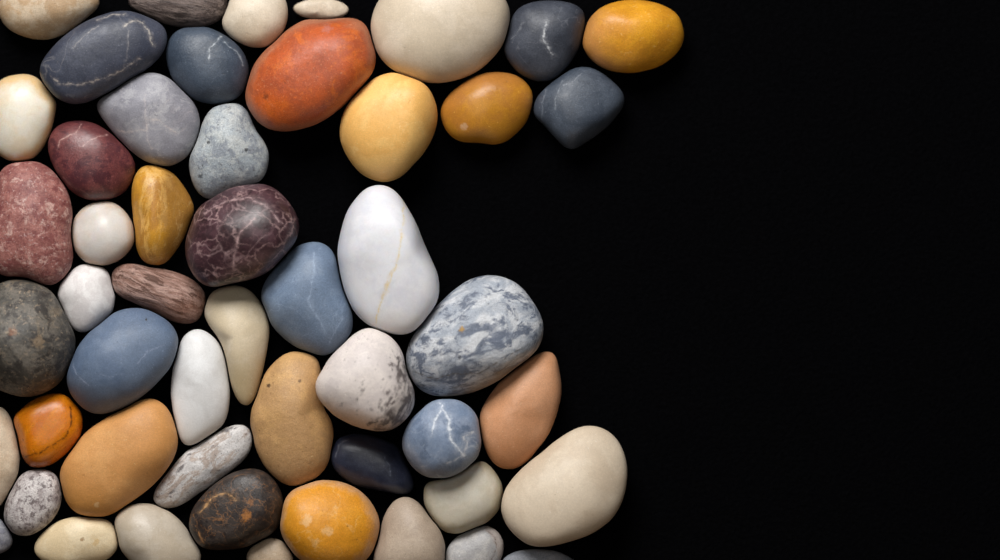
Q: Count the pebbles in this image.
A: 51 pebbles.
